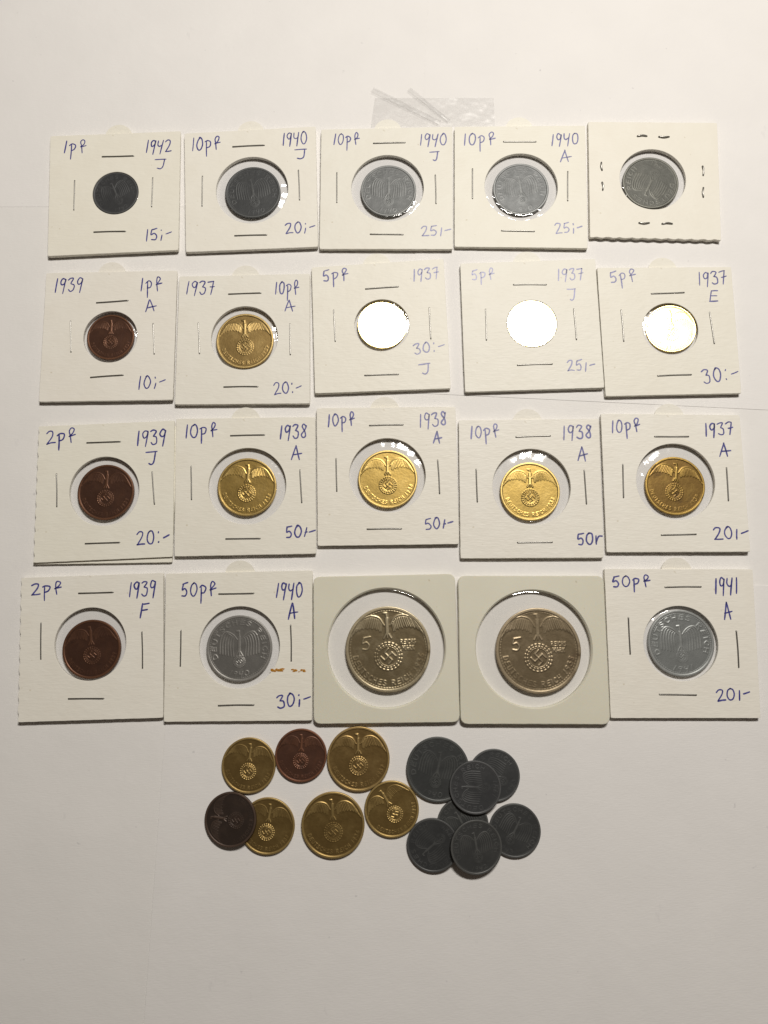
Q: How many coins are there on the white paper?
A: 34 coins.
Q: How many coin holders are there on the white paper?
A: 20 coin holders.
